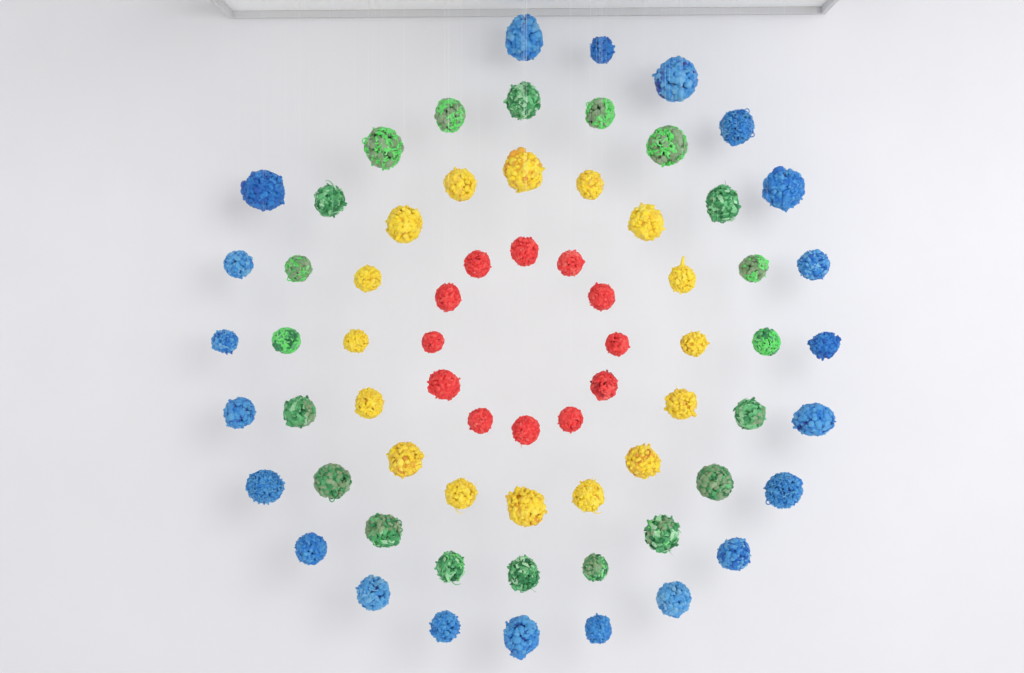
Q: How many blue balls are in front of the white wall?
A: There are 21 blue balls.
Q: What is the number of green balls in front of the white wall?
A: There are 20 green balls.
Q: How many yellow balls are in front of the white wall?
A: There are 16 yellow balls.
